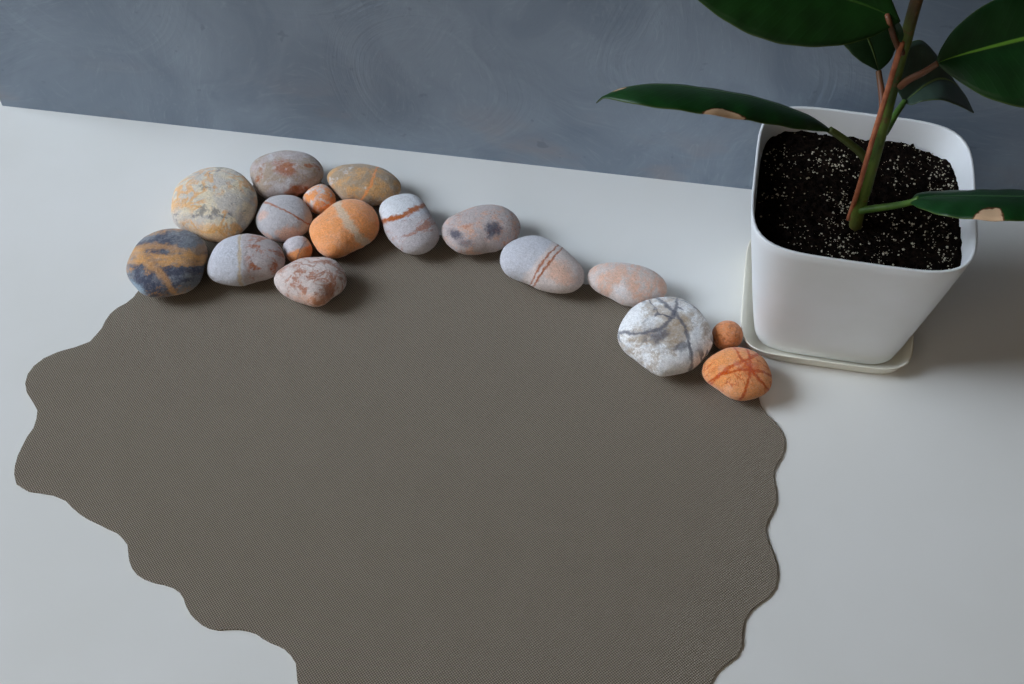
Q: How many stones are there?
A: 17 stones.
